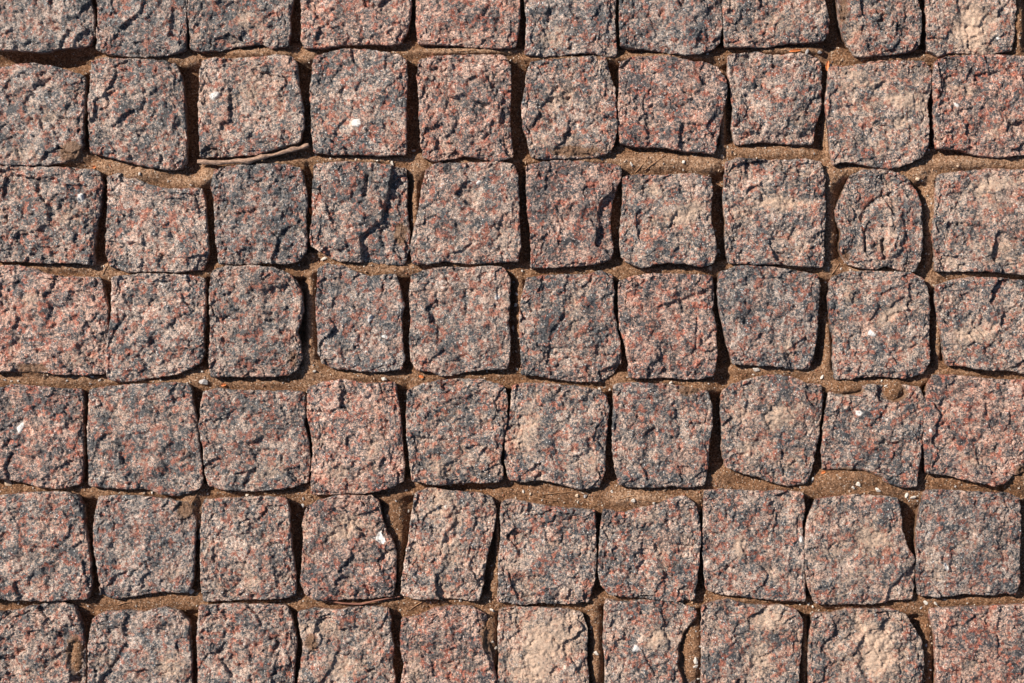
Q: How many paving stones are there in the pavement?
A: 70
